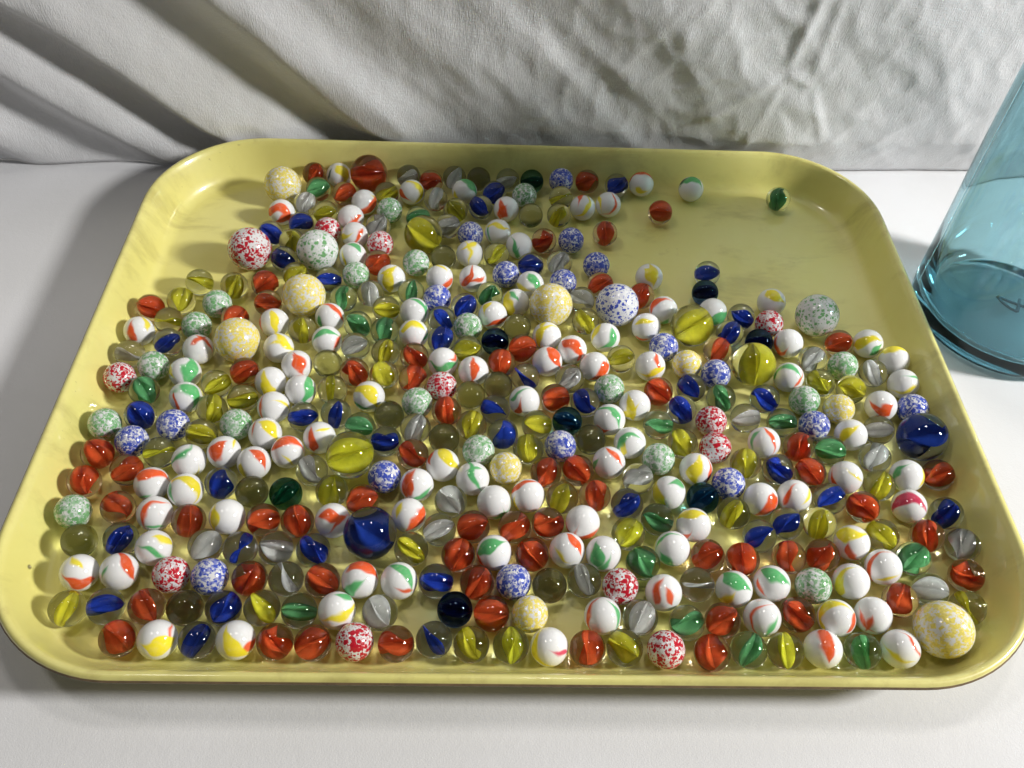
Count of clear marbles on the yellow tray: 169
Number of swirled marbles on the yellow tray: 114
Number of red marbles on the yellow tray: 67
